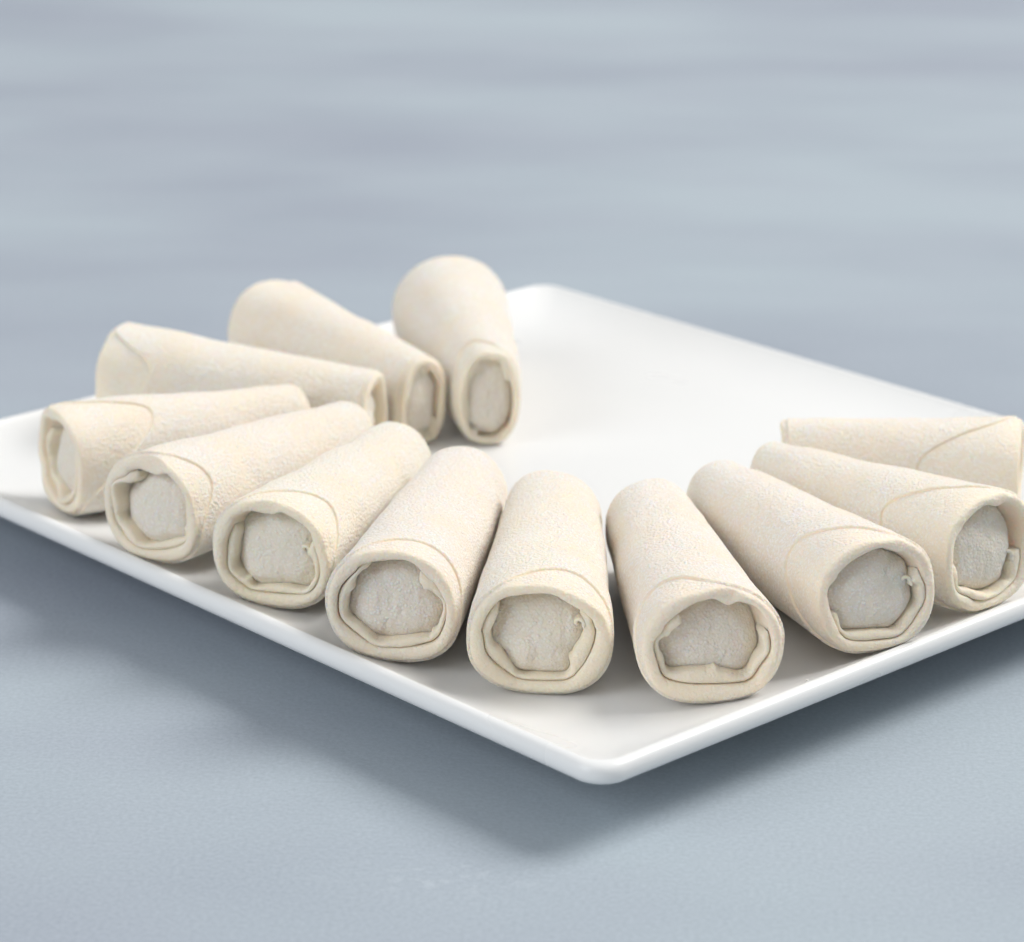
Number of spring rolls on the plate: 12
